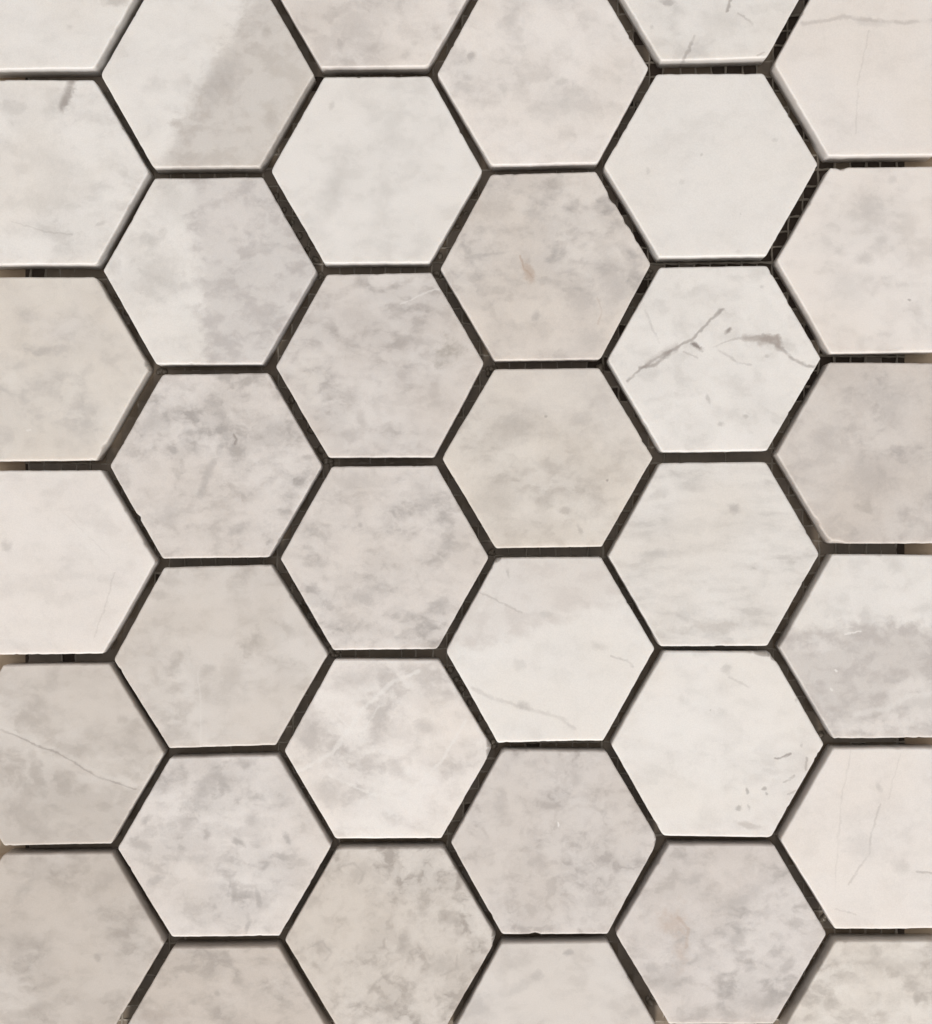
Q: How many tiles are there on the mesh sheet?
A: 36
